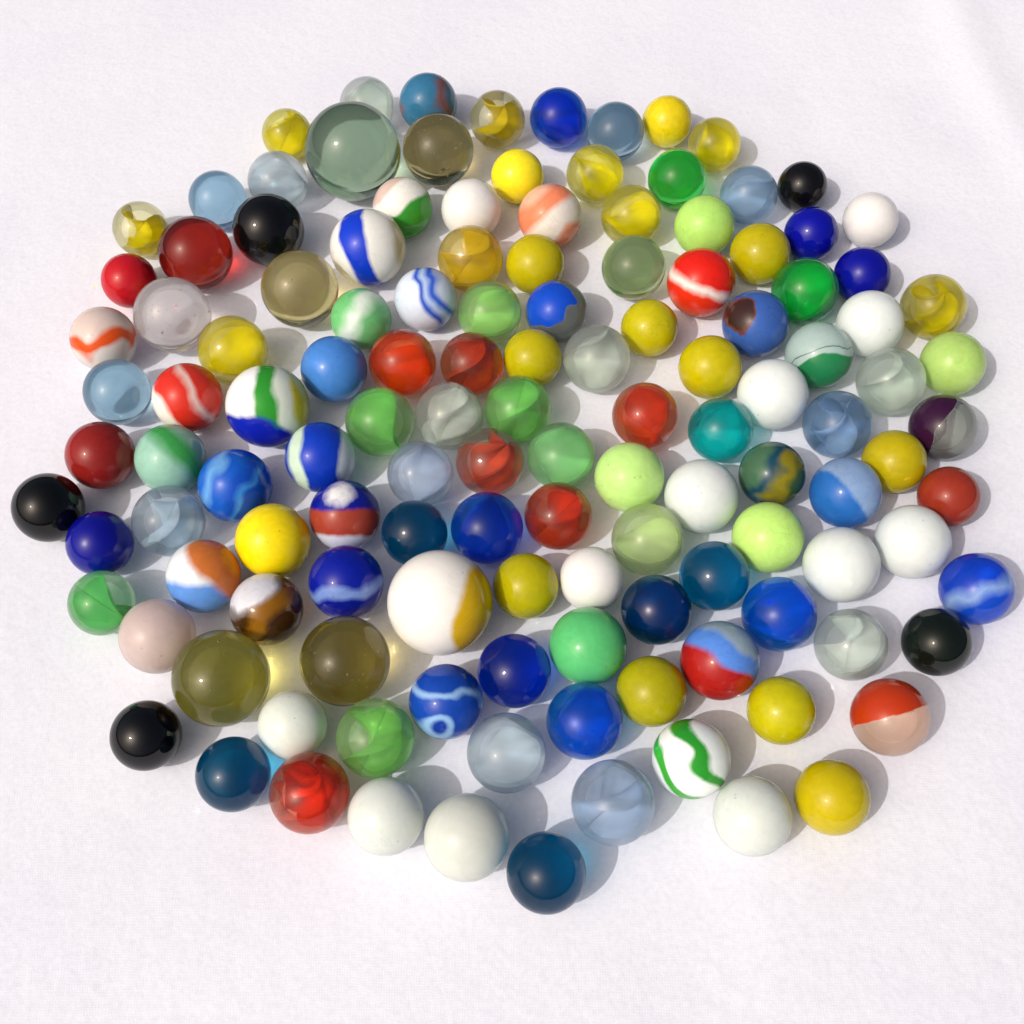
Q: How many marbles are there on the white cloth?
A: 130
